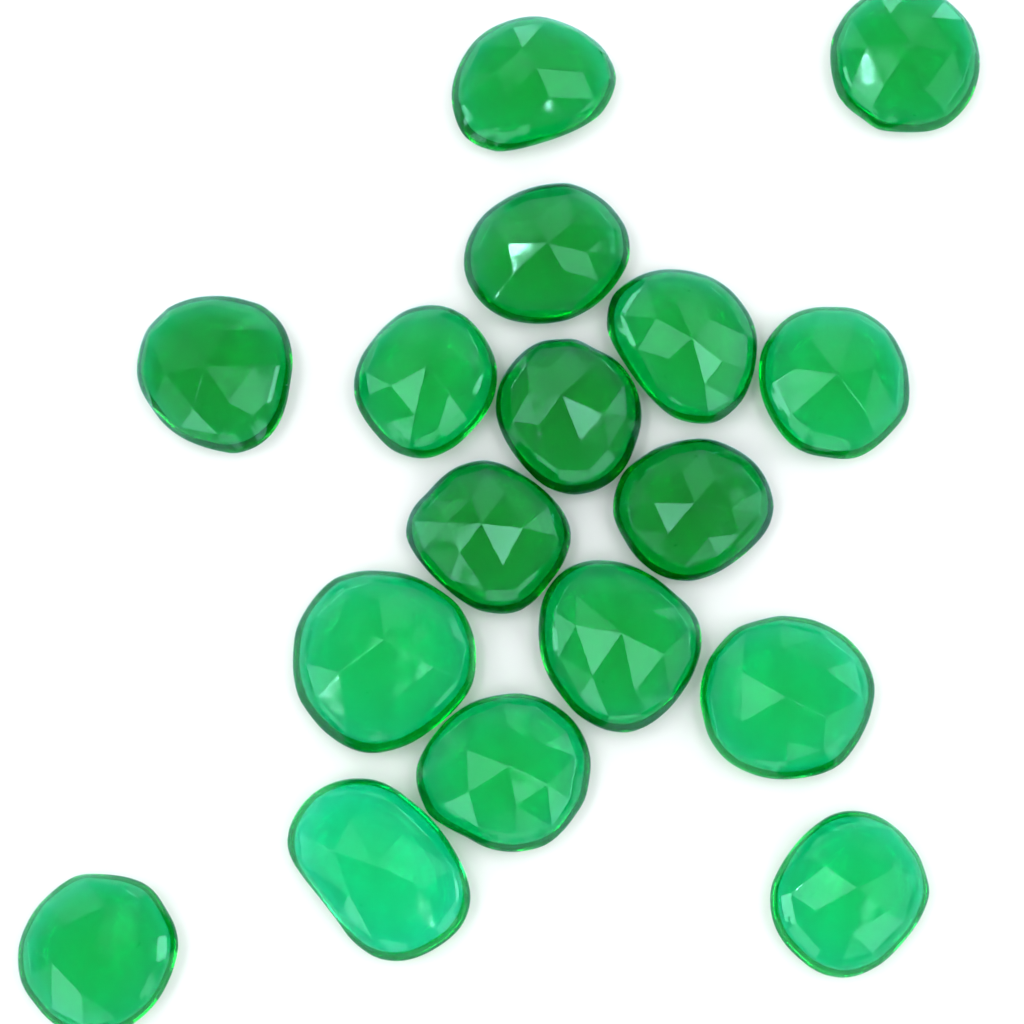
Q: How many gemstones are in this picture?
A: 17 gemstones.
